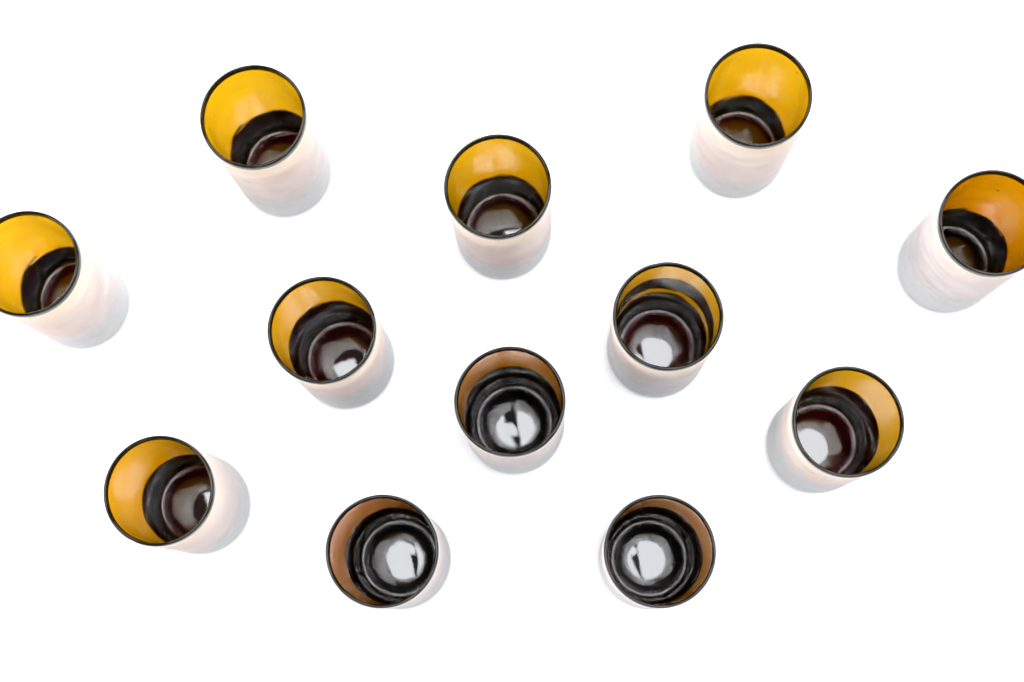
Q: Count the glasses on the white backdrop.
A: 12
